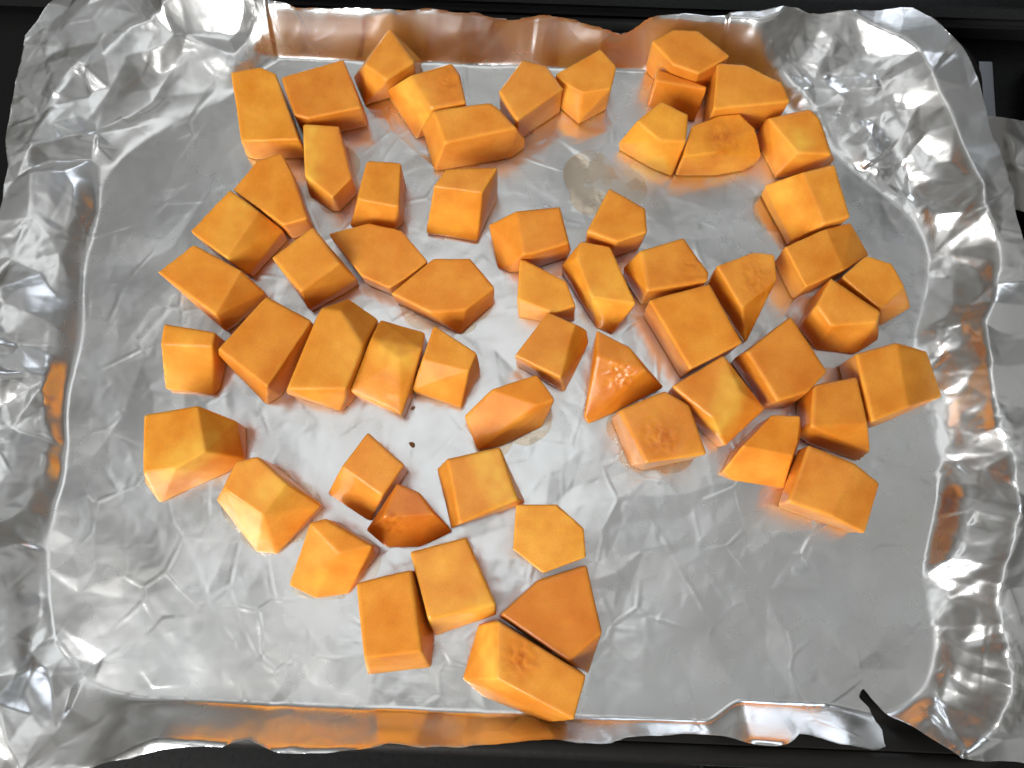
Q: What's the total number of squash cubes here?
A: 59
